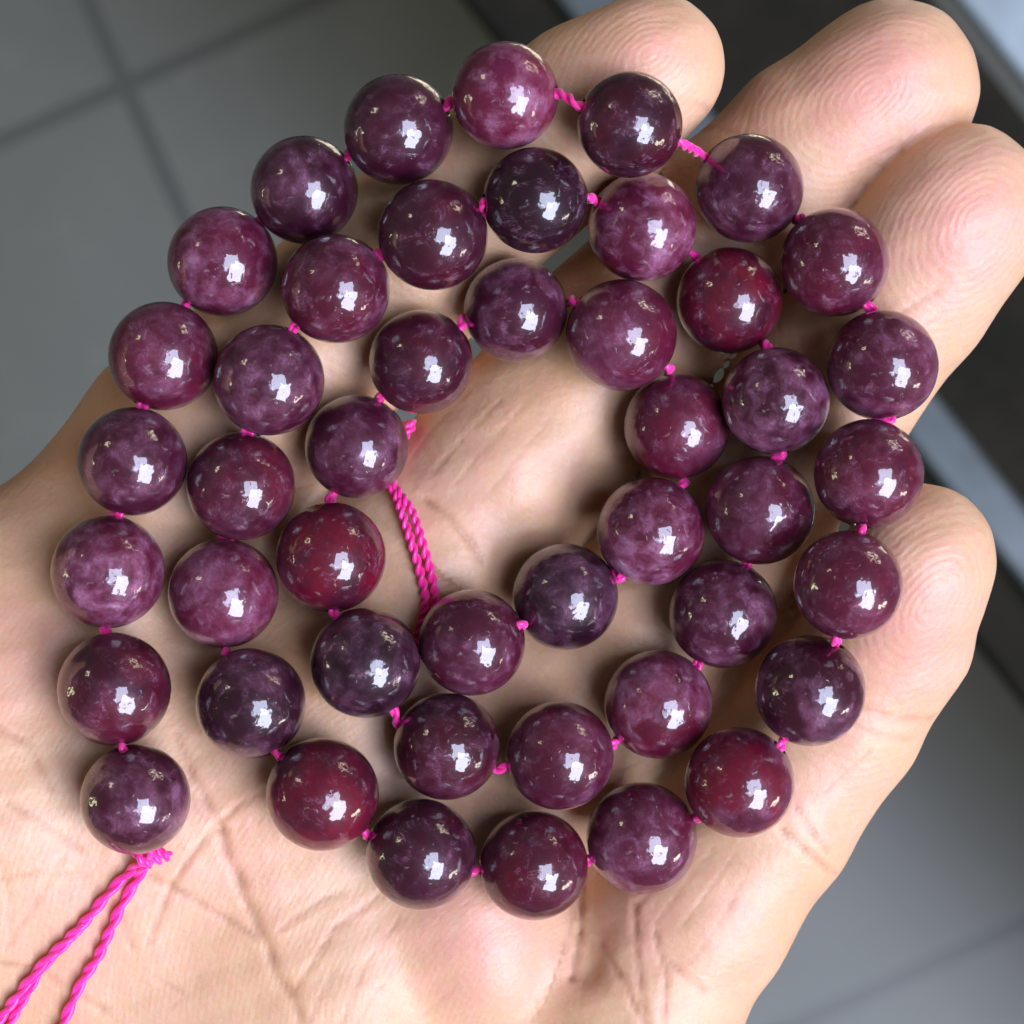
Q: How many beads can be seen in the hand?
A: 46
